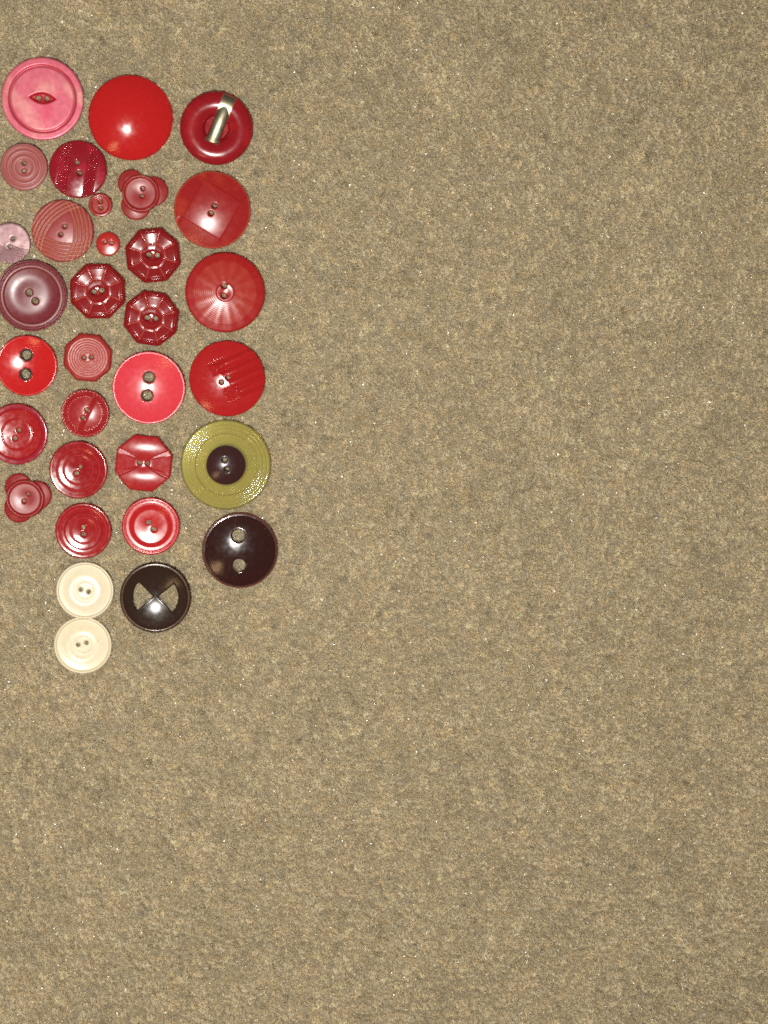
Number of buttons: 32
